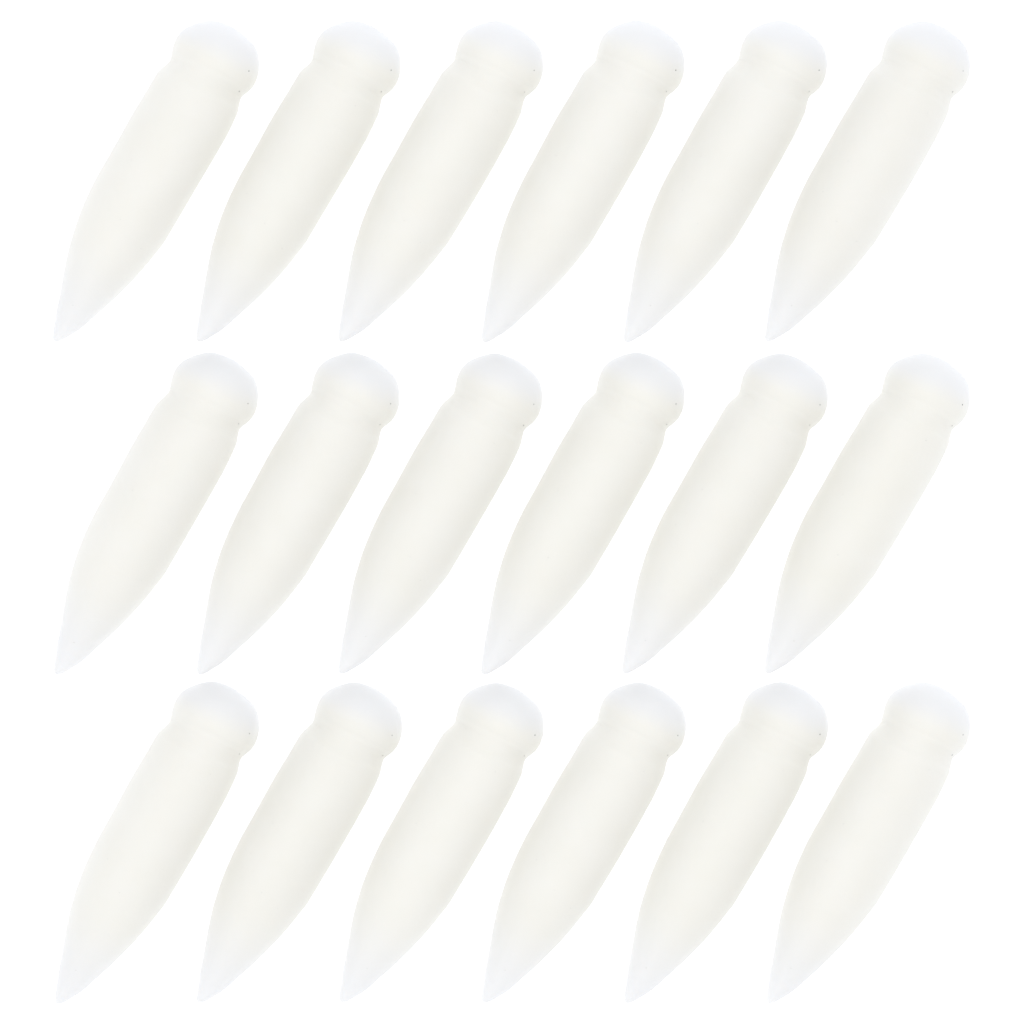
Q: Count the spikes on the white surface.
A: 18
